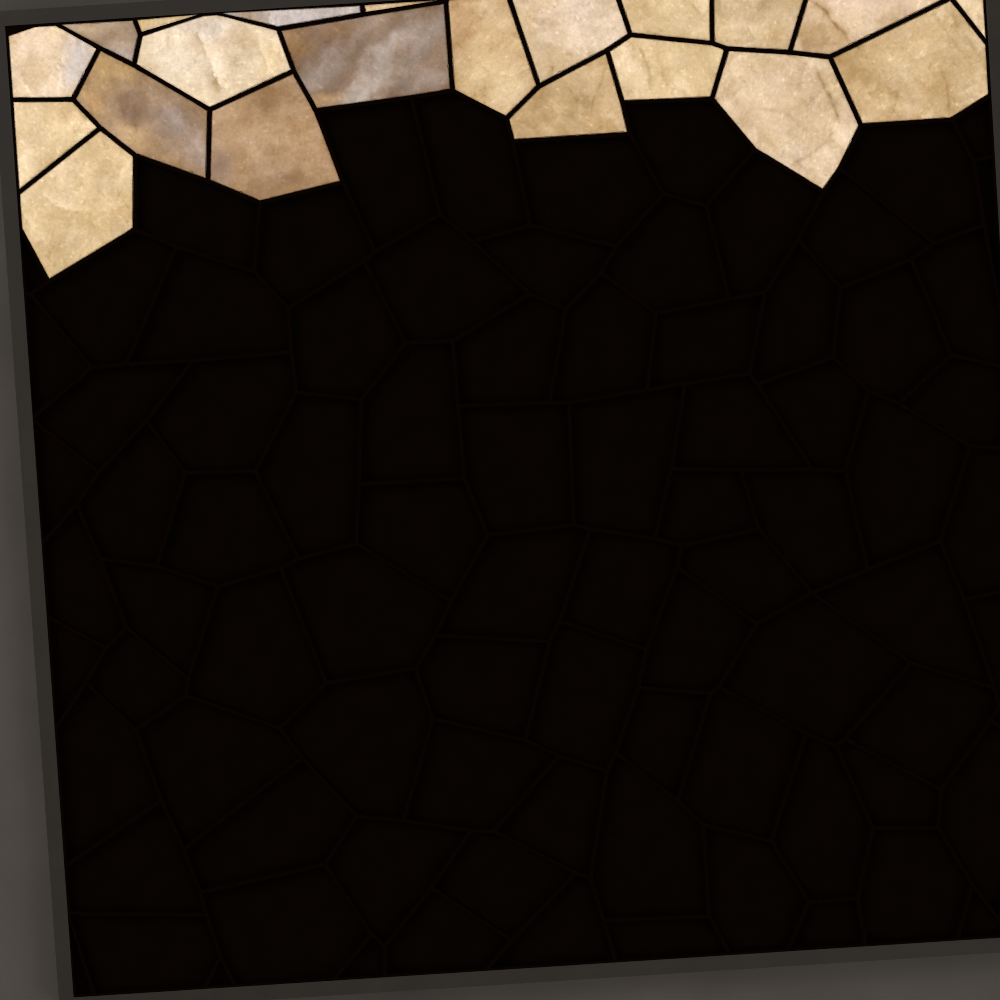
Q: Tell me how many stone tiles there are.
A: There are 21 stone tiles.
